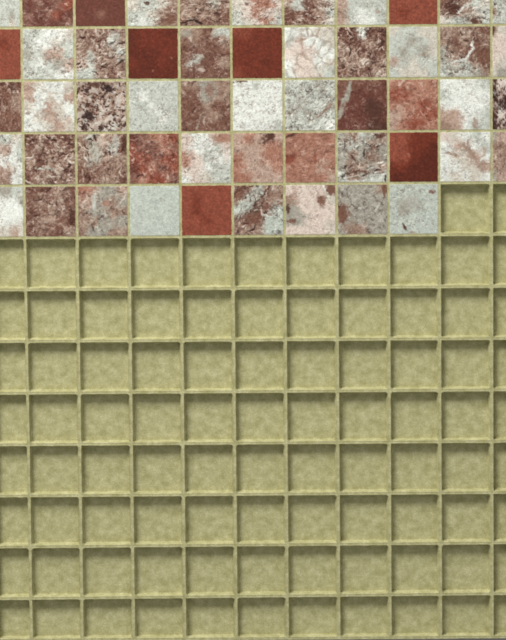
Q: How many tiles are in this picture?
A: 53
